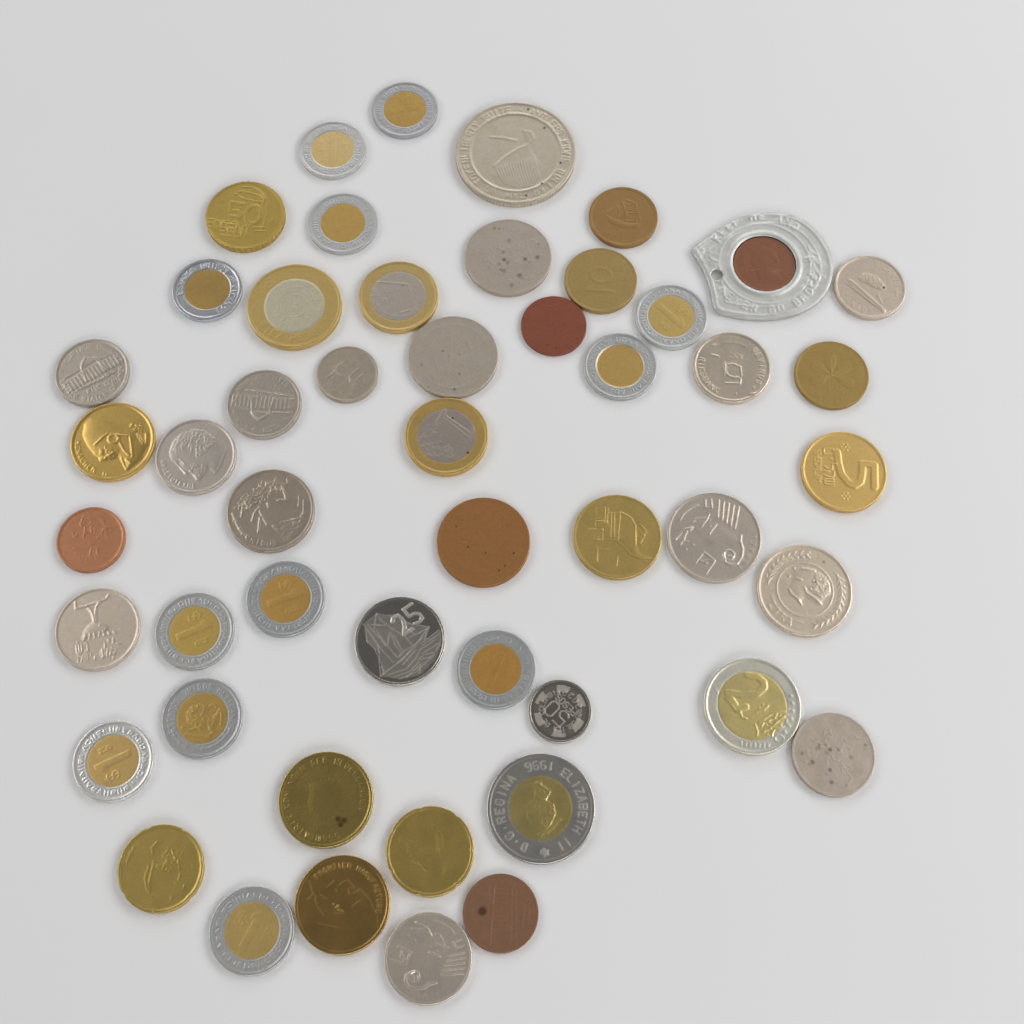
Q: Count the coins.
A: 50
